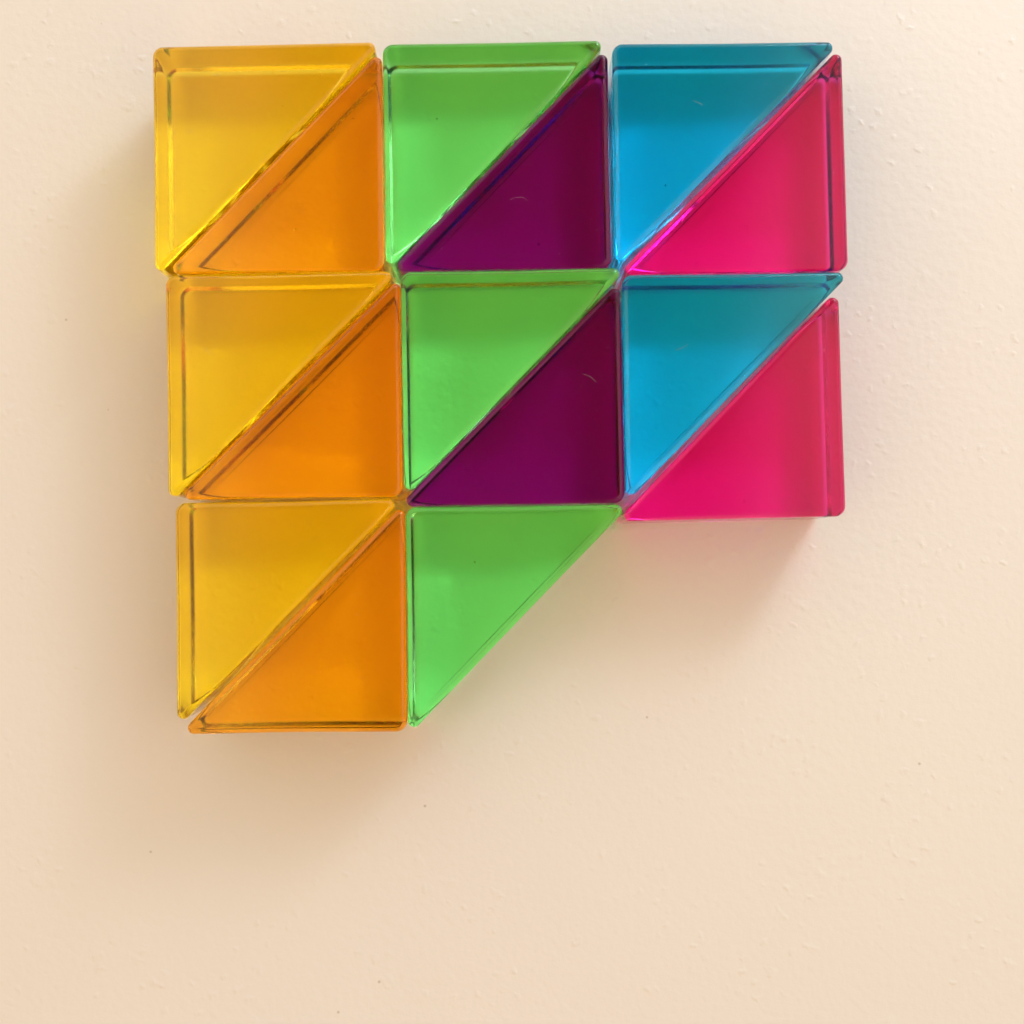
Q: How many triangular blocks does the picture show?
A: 15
